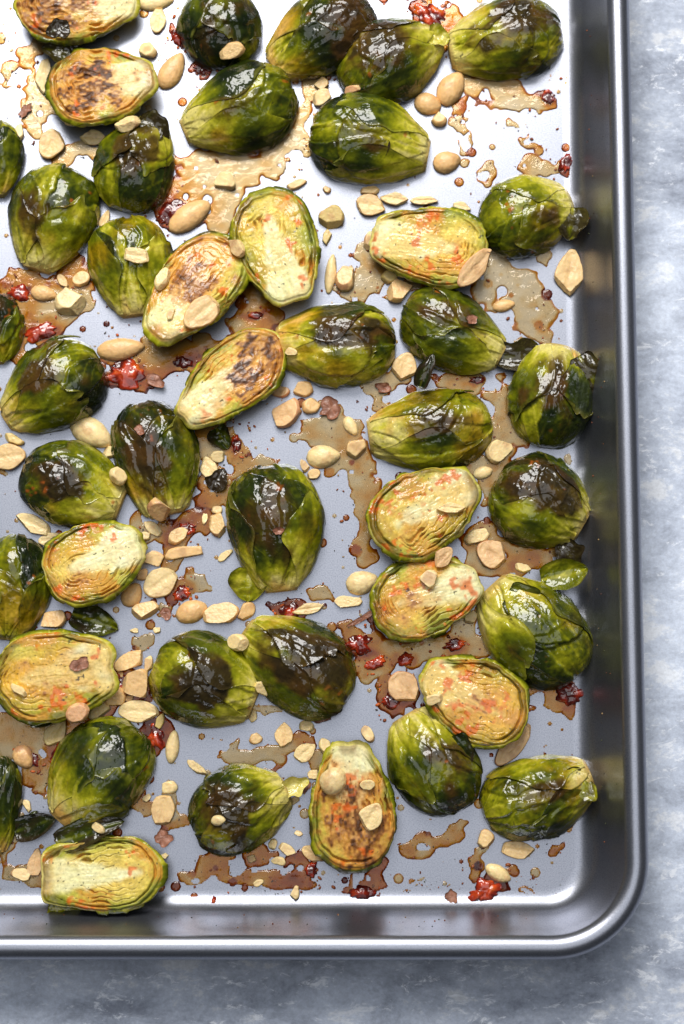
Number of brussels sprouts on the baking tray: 43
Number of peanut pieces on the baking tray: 151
